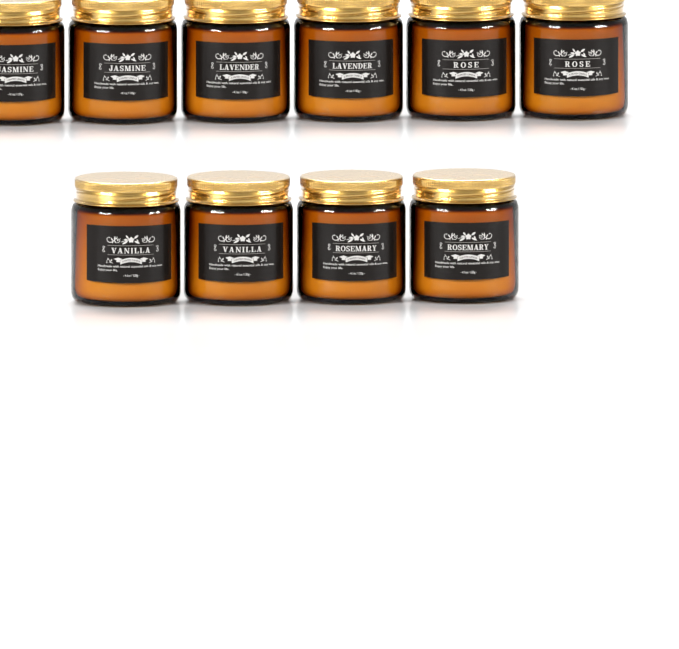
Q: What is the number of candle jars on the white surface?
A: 10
